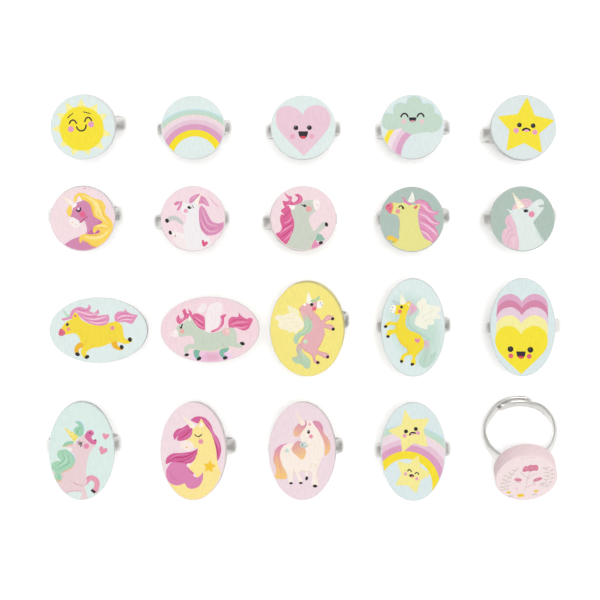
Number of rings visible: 20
